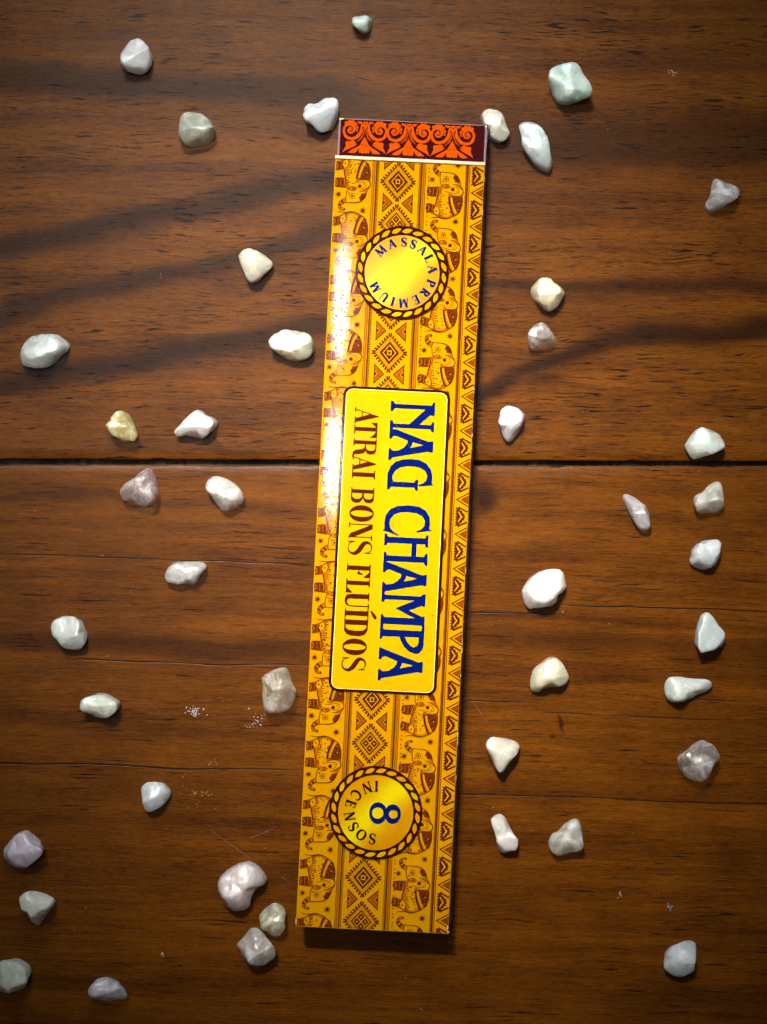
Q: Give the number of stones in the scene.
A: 43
